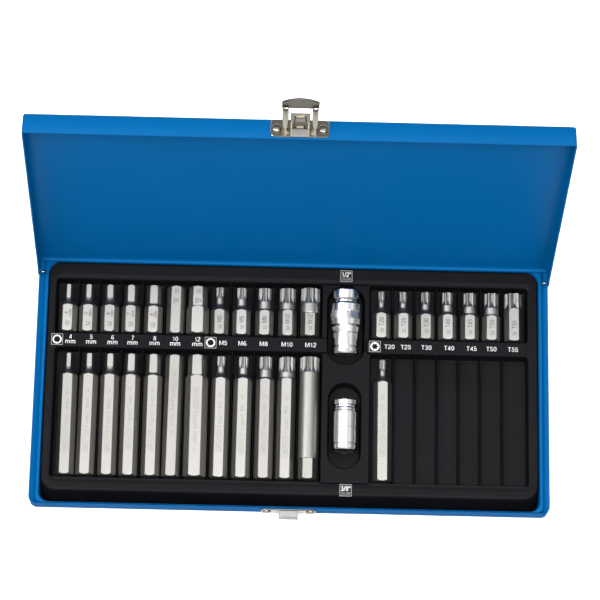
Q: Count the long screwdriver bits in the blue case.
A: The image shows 13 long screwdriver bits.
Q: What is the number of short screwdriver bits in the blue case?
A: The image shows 19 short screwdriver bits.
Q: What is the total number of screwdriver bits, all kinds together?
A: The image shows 32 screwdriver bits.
